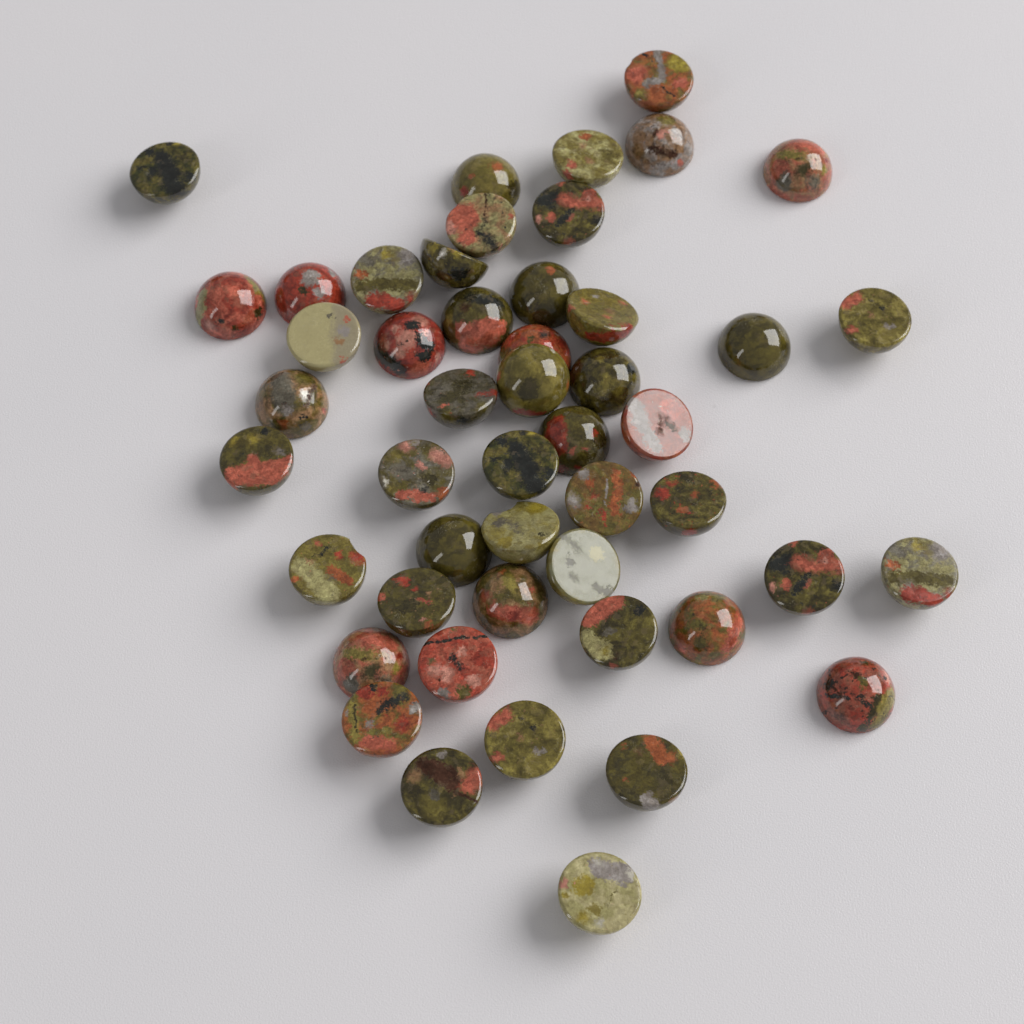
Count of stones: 49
